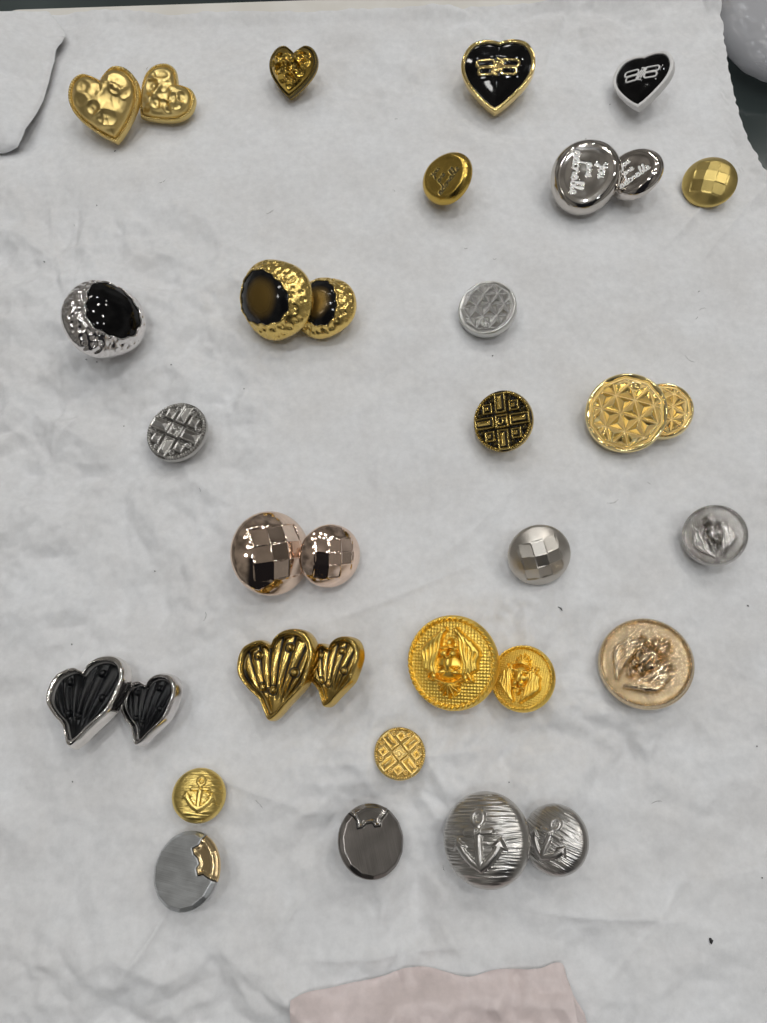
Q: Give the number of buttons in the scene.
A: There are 34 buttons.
